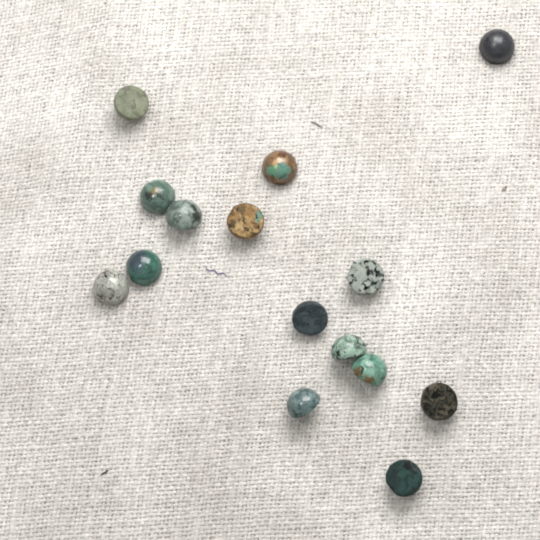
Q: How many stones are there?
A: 15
